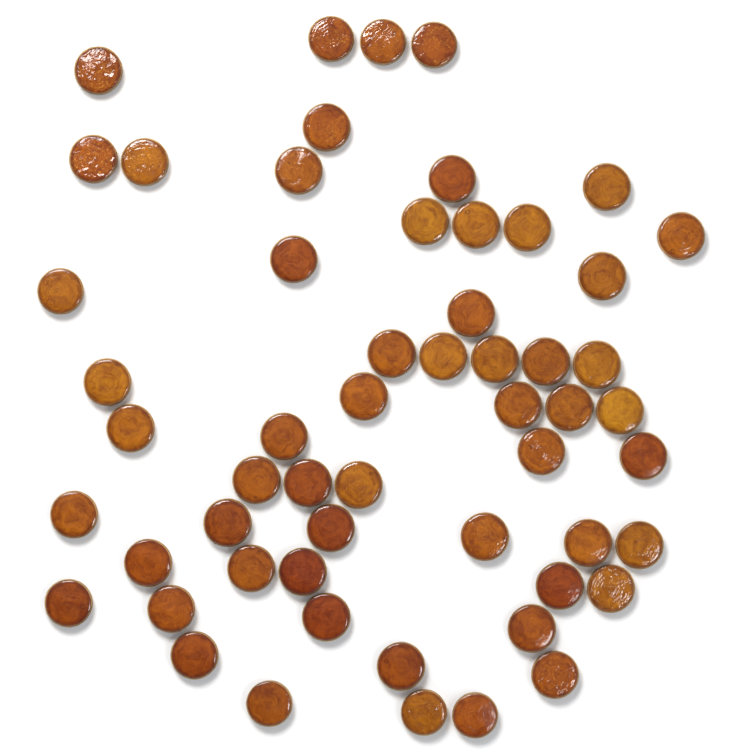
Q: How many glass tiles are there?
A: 56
